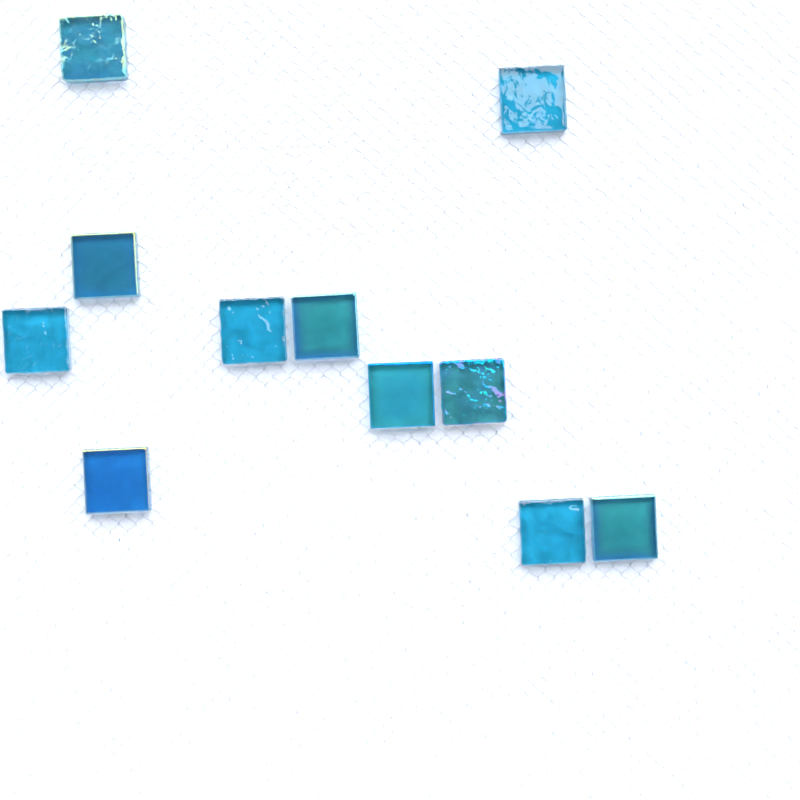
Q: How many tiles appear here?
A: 11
